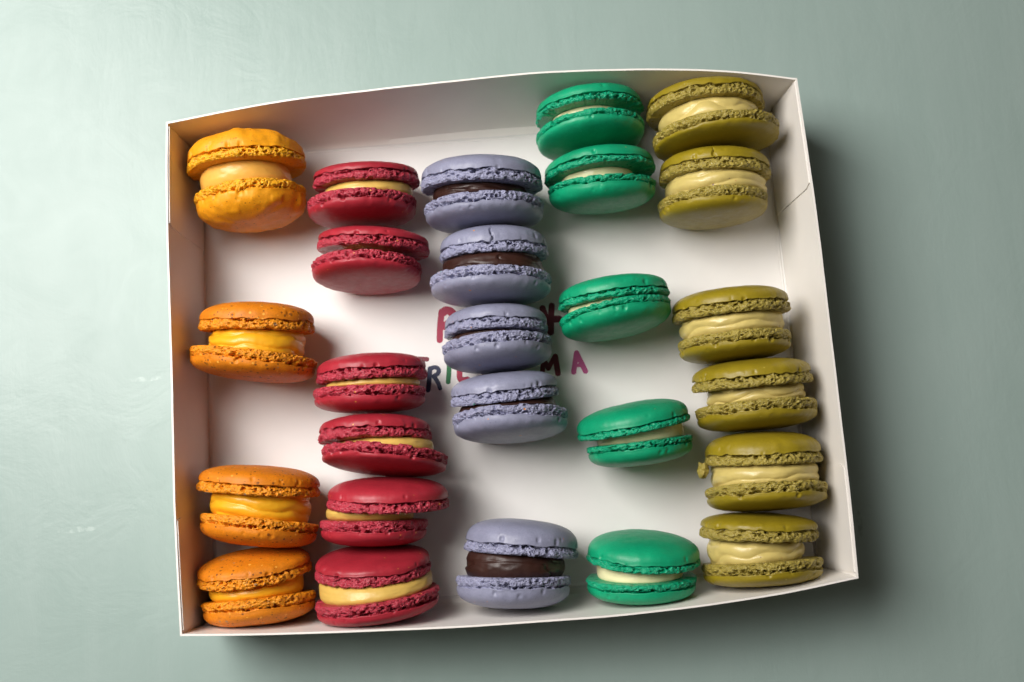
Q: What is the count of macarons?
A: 26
